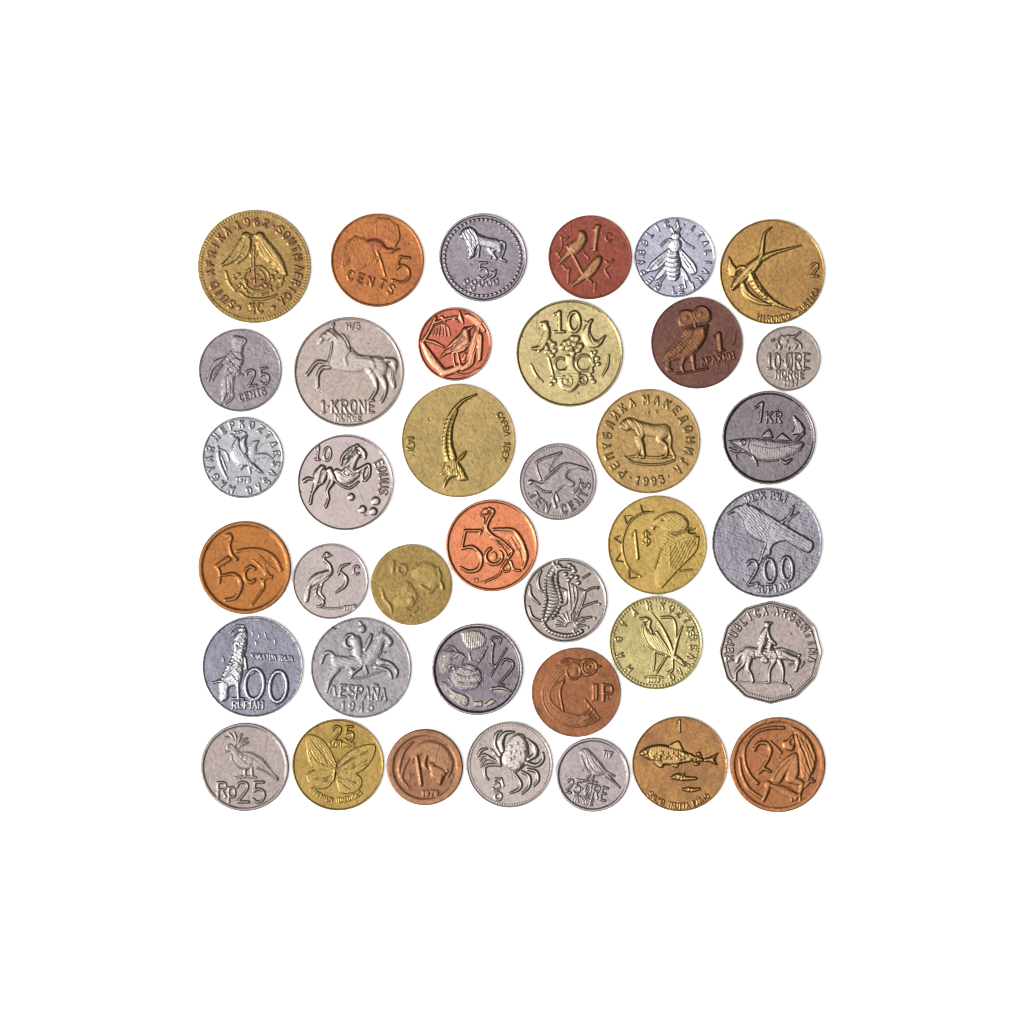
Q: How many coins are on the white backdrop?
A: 38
